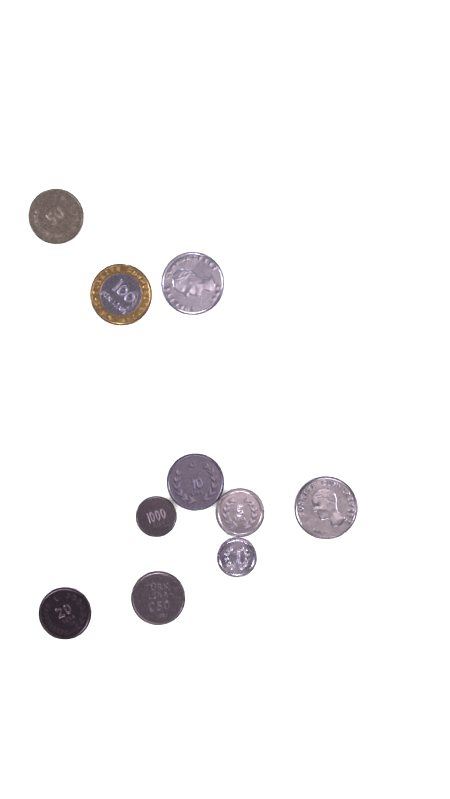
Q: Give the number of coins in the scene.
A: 10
